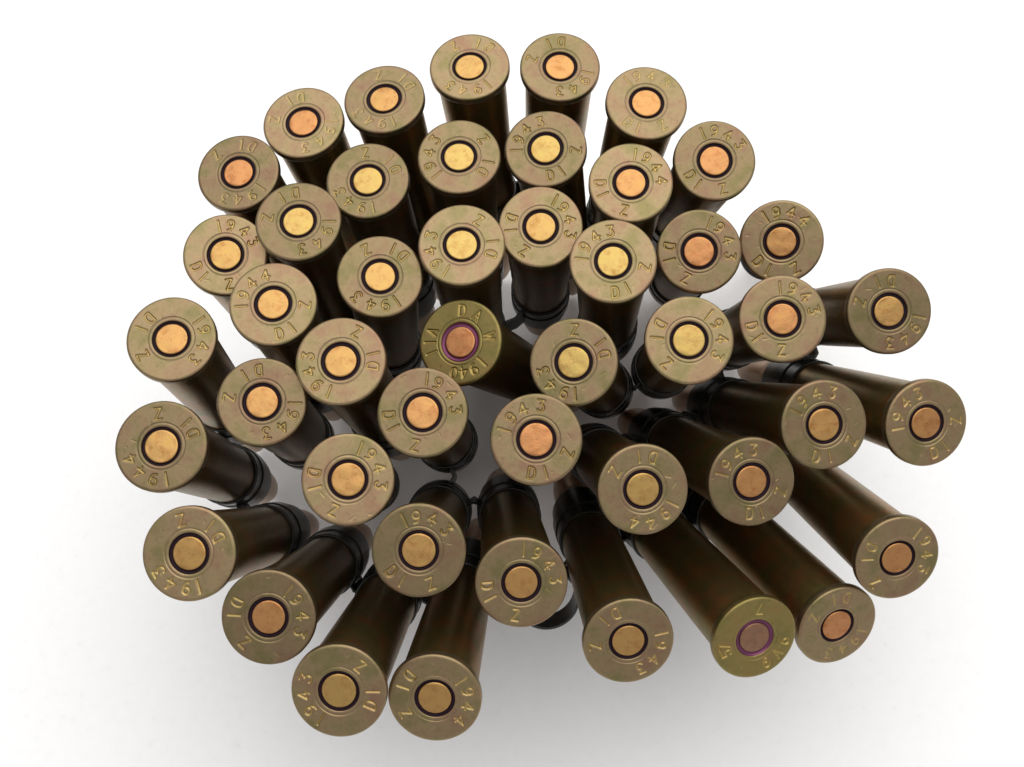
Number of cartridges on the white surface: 46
